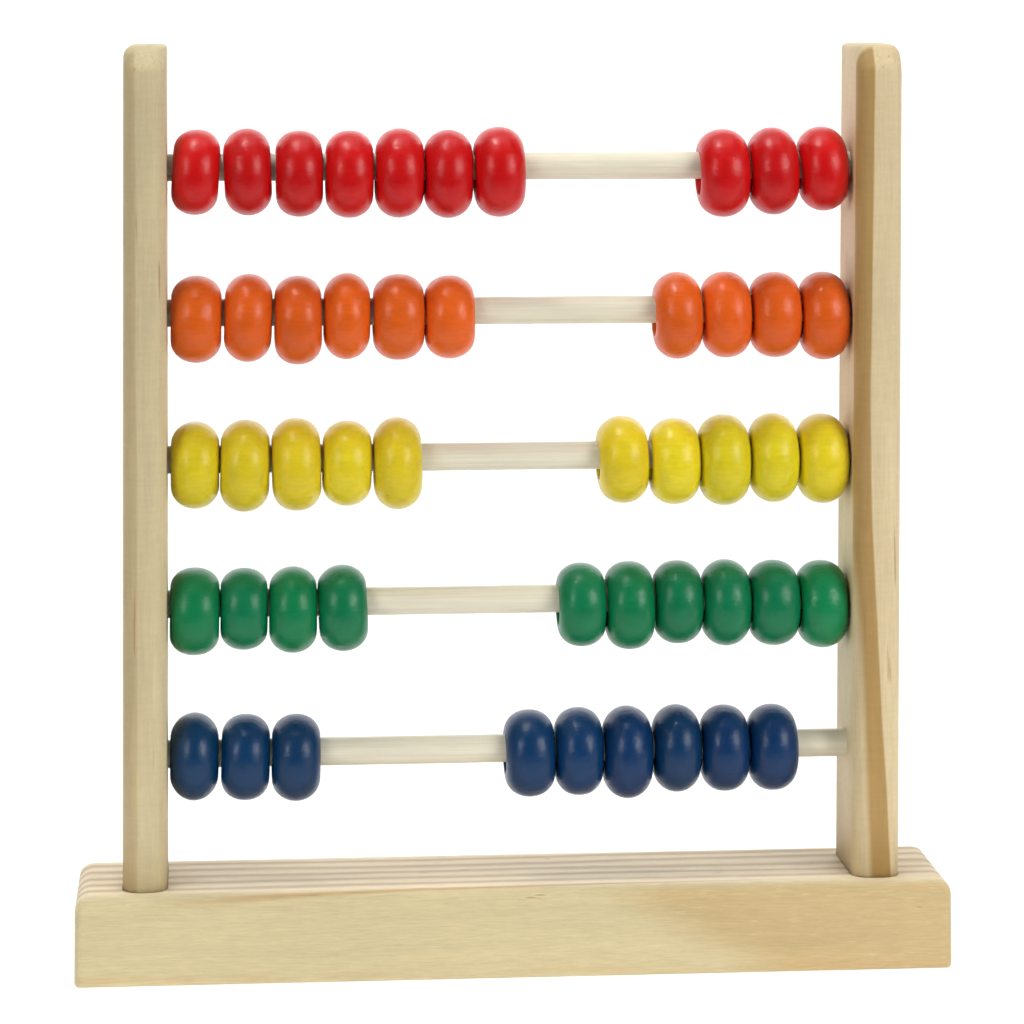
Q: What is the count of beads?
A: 49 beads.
